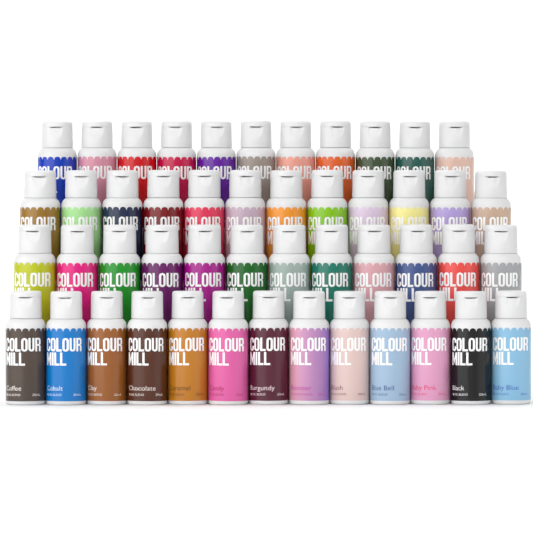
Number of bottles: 48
